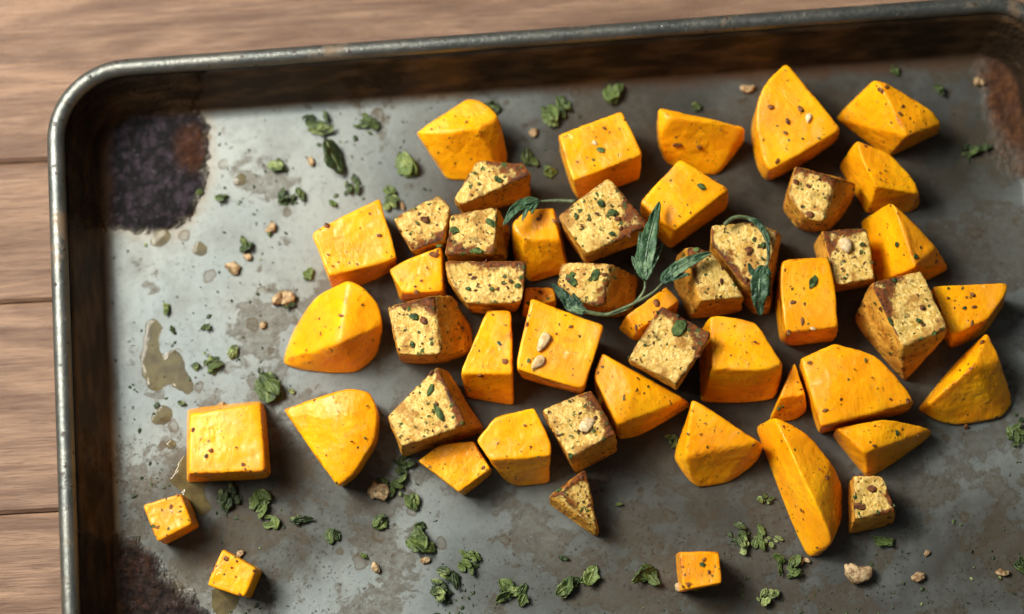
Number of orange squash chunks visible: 33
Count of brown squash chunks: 17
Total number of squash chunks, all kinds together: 50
